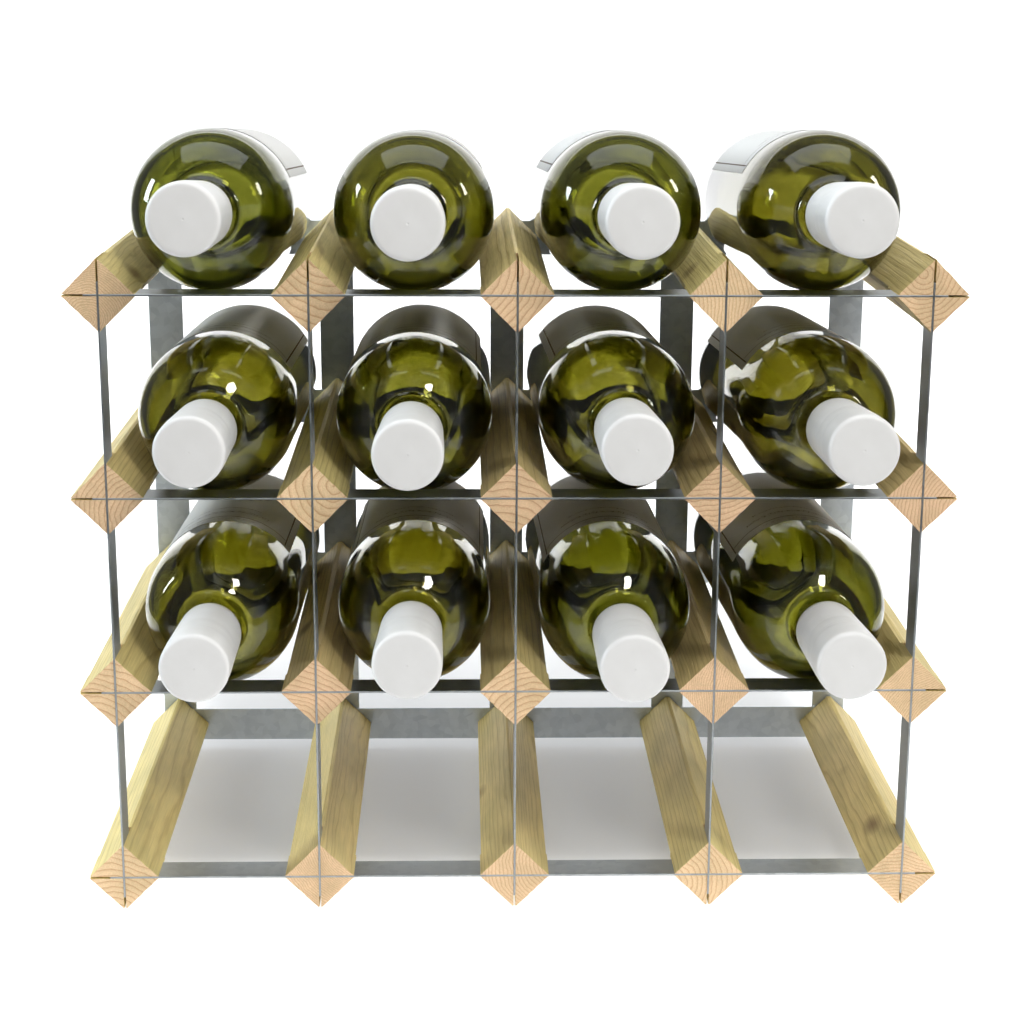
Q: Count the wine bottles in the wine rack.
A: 12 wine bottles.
